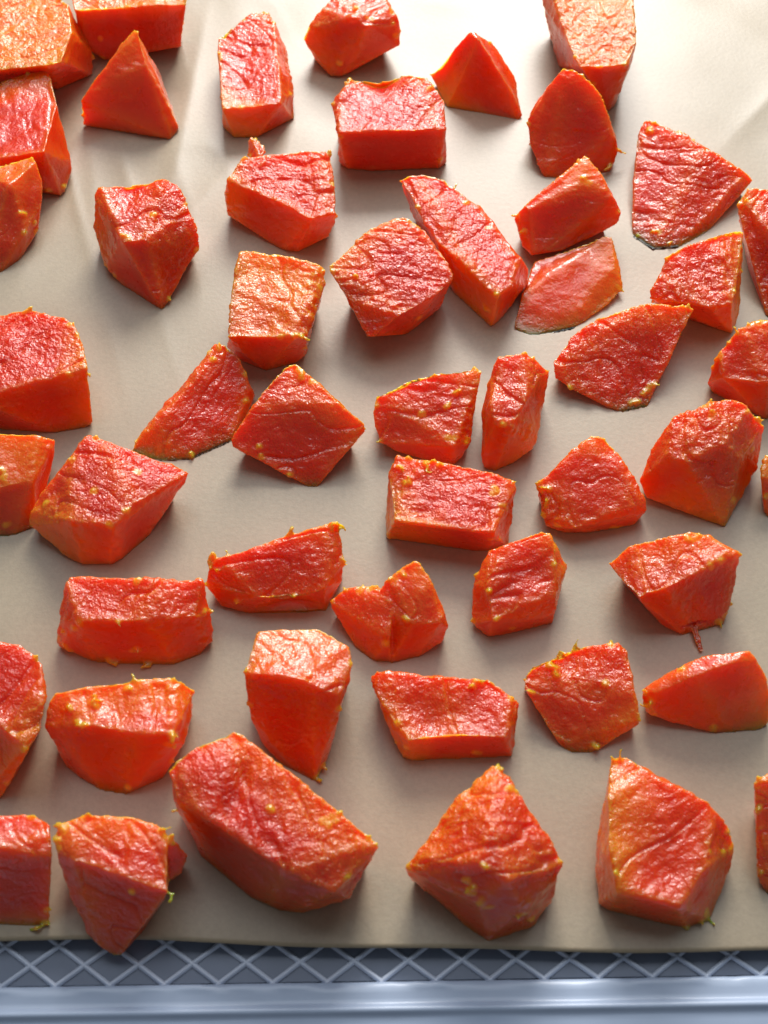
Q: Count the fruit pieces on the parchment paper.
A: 51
